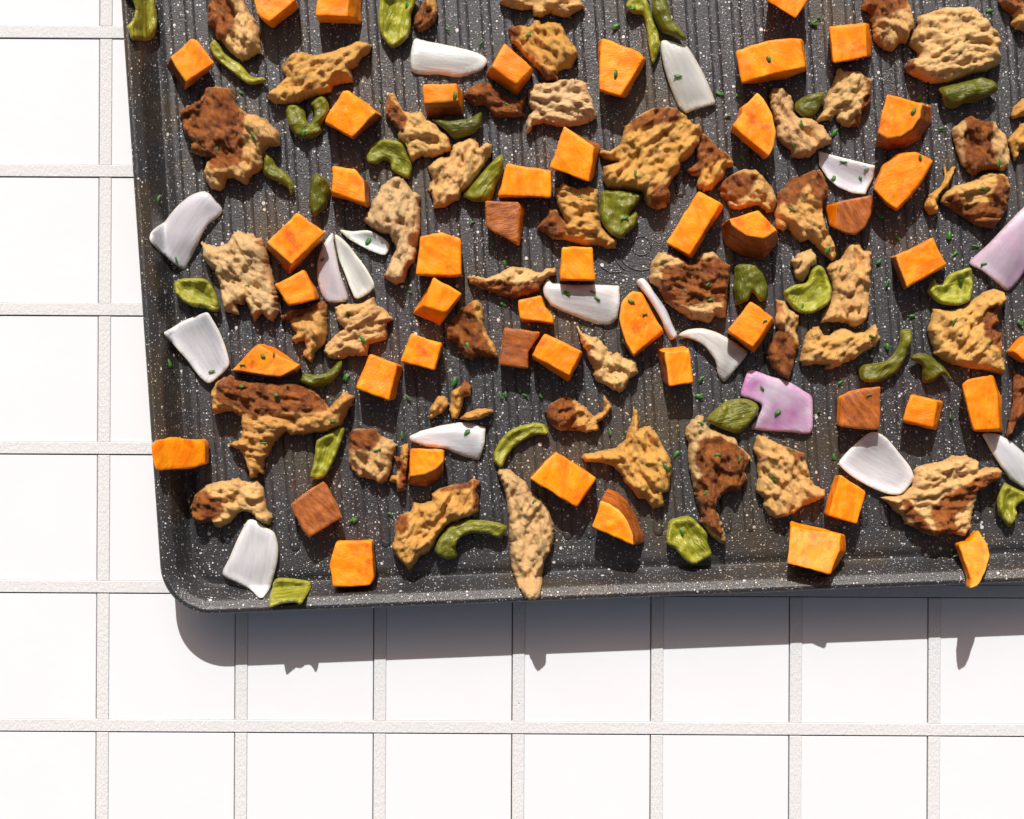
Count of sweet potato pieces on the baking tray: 48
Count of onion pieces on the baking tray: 17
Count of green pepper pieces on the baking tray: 28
